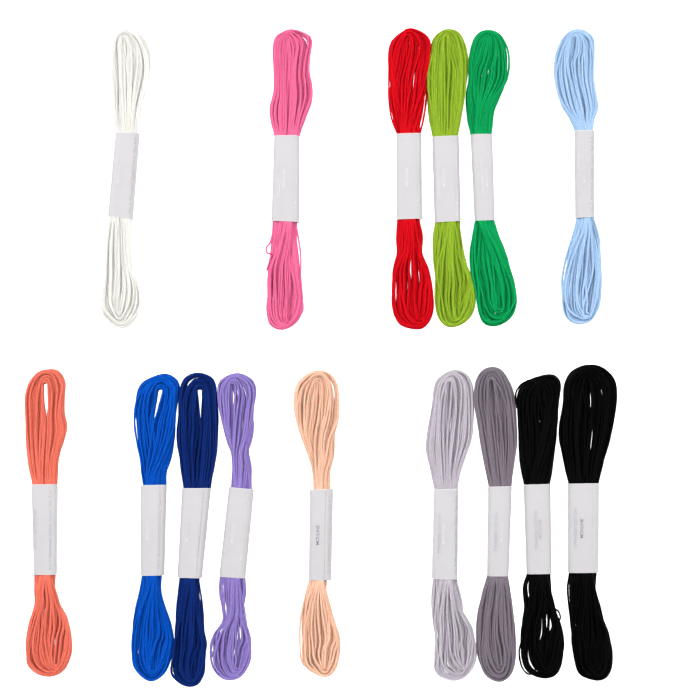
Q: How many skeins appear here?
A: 15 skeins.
